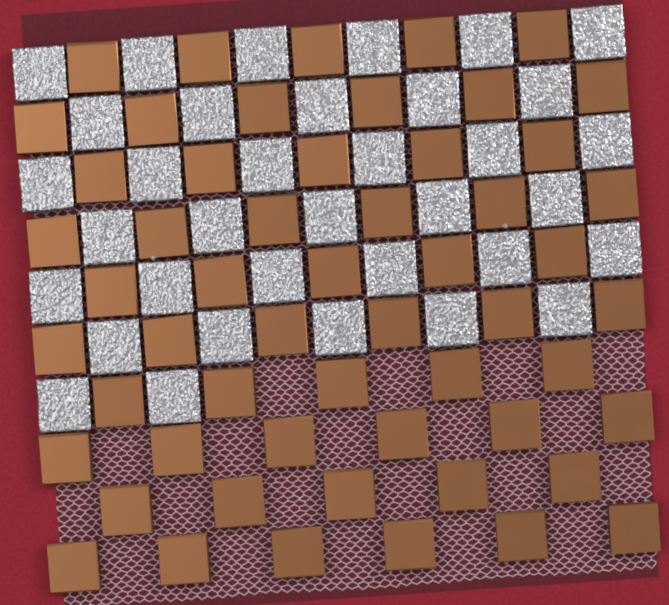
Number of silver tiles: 35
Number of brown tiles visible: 55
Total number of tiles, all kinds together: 90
